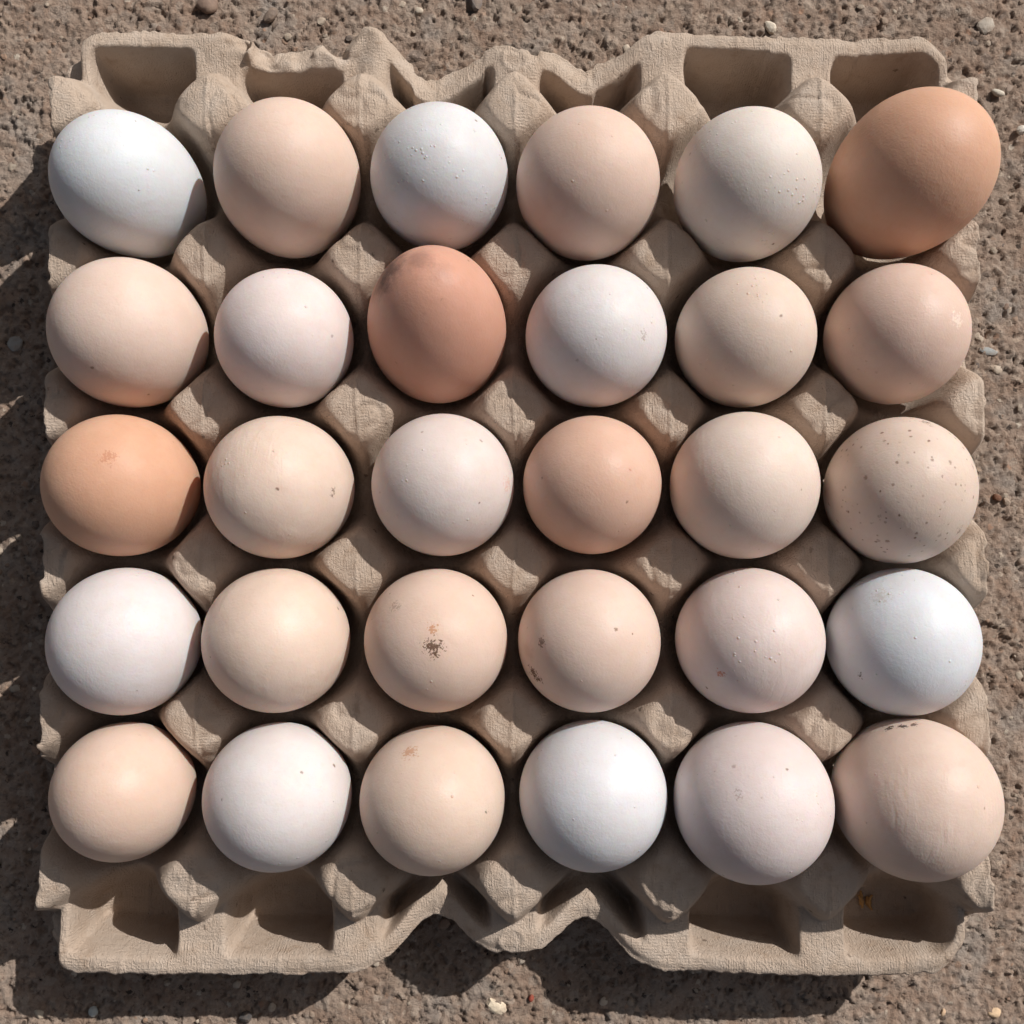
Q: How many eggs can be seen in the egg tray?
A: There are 30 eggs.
